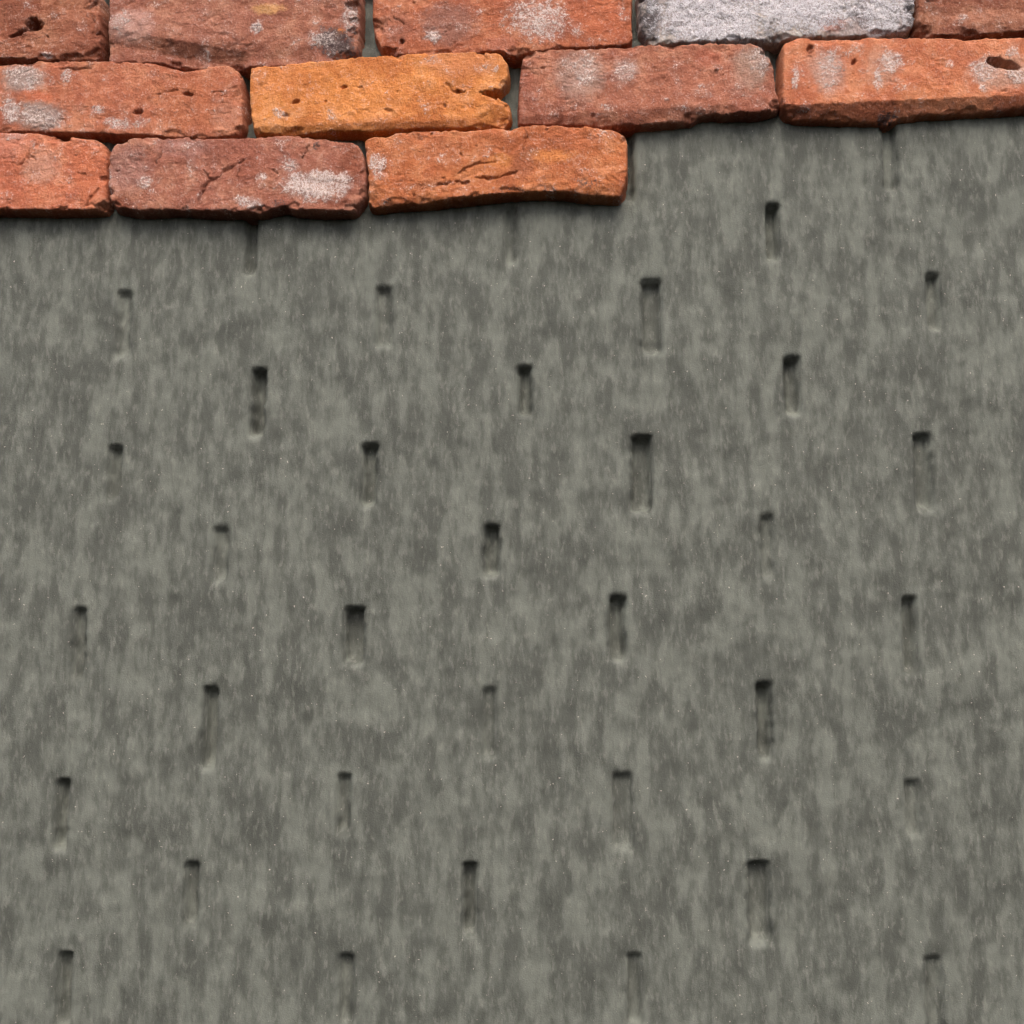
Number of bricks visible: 12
